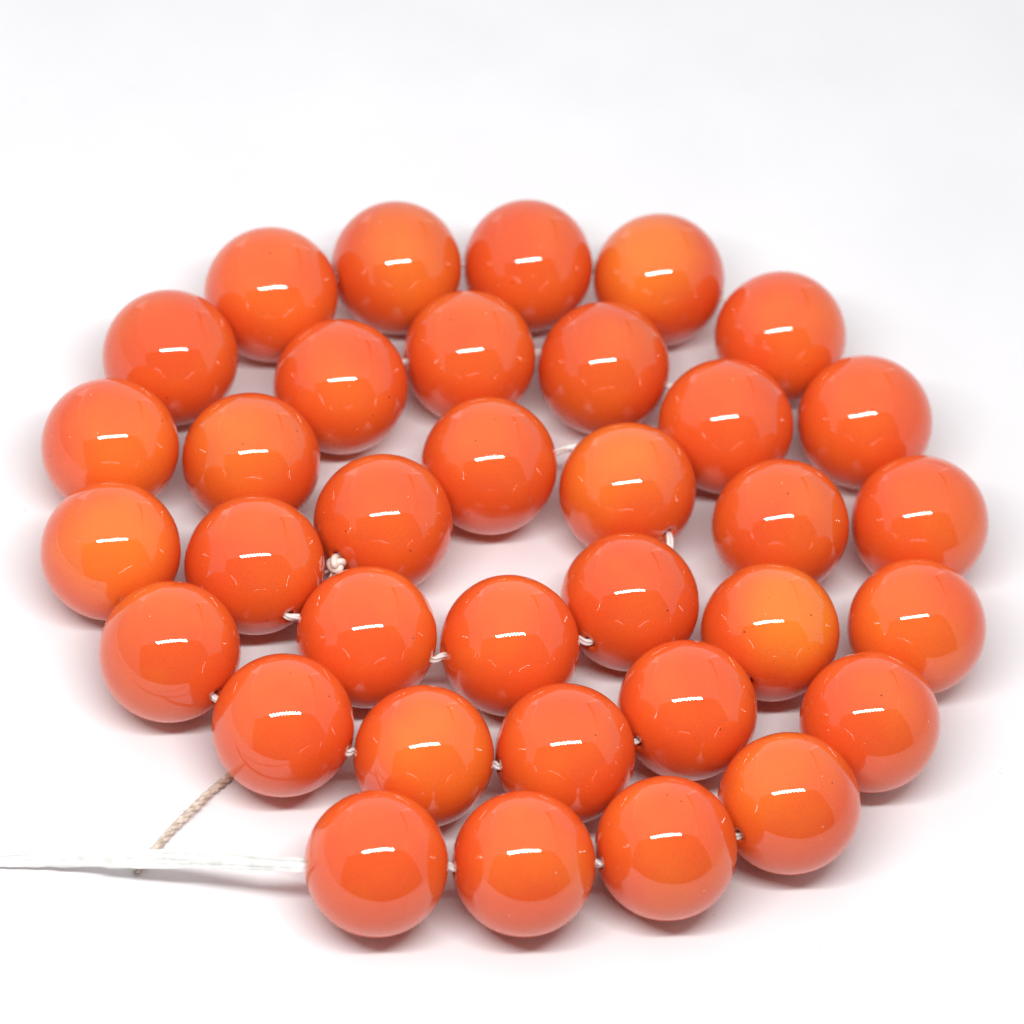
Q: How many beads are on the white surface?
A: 35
